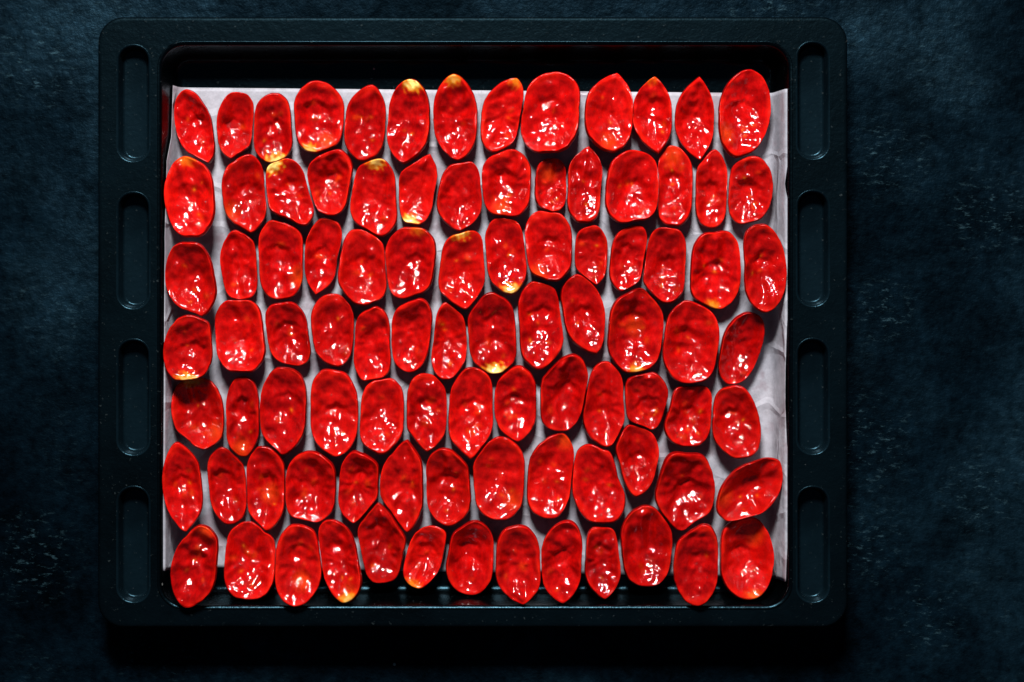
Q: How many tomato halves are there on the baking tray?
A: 93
